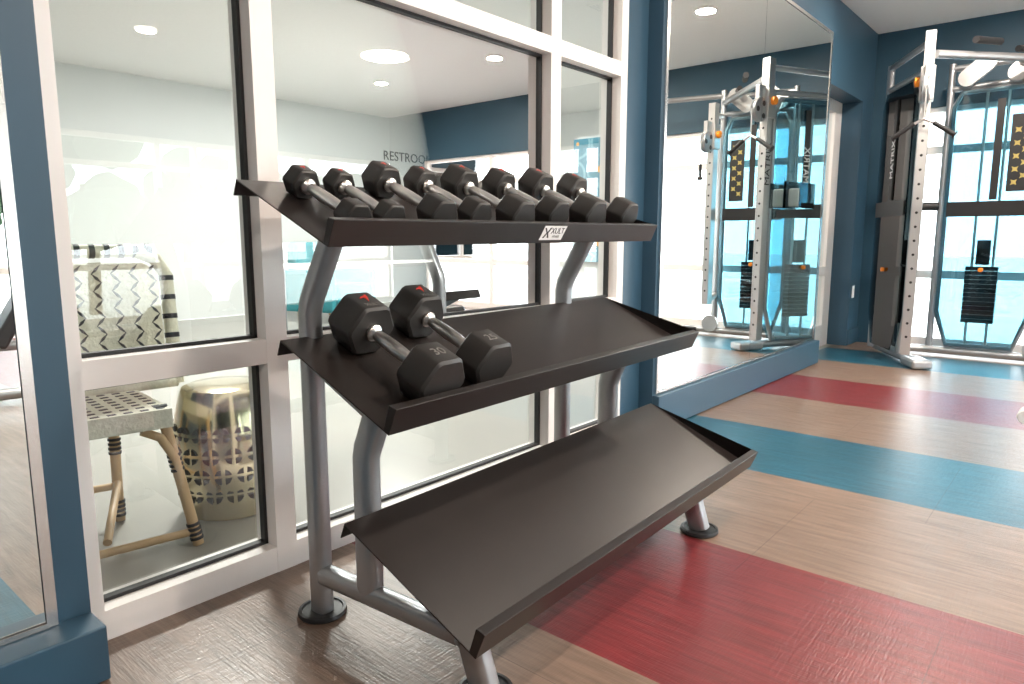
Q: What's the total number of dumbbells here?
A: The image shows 10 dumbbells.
